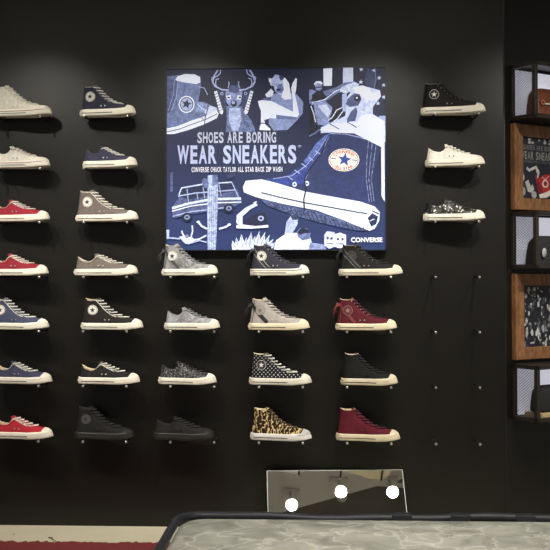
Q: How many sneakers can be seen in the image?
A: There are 29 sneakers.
